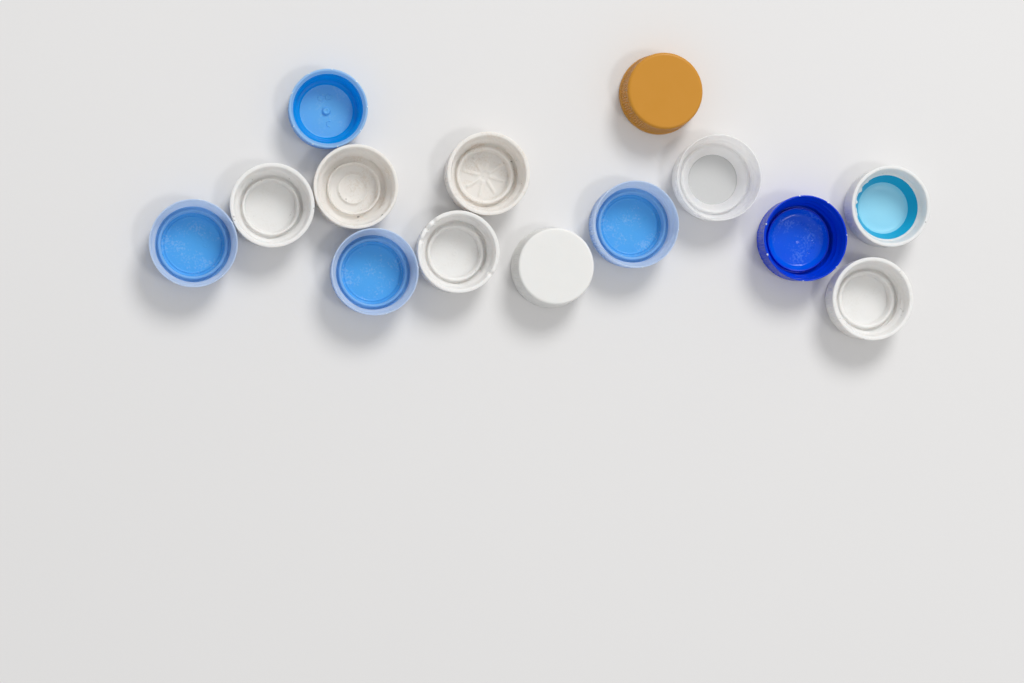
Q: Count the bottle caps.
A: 14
